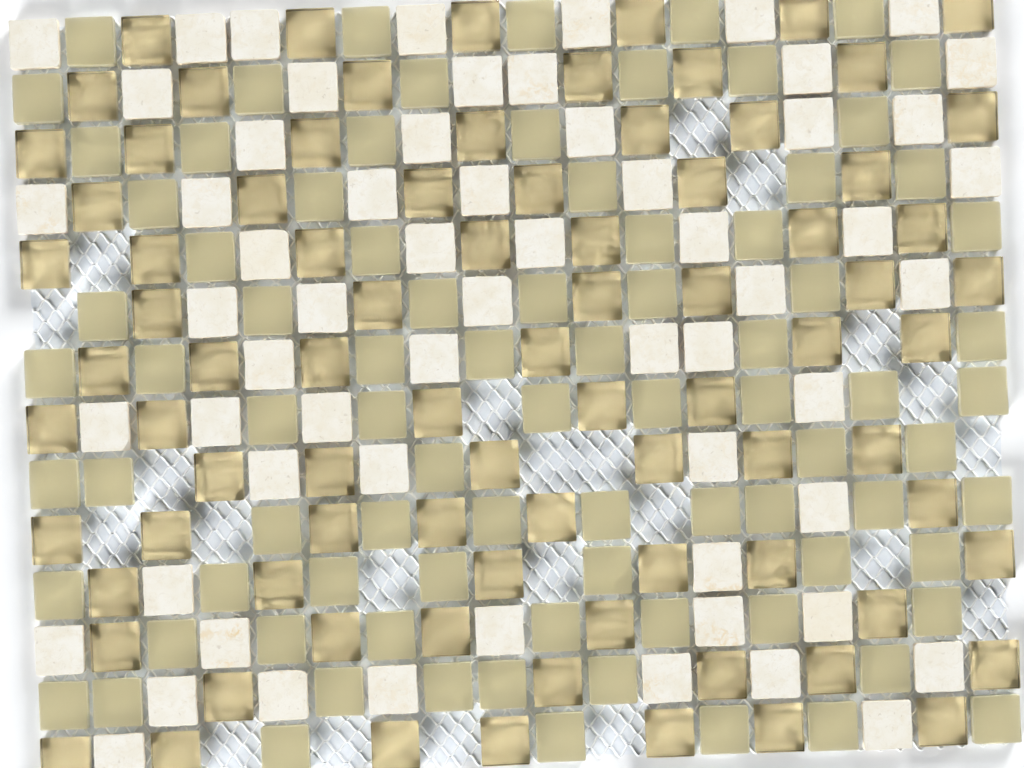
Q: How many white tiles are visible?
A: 61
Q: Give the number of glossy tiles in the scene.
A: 84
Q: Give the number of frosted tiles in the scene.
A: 85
